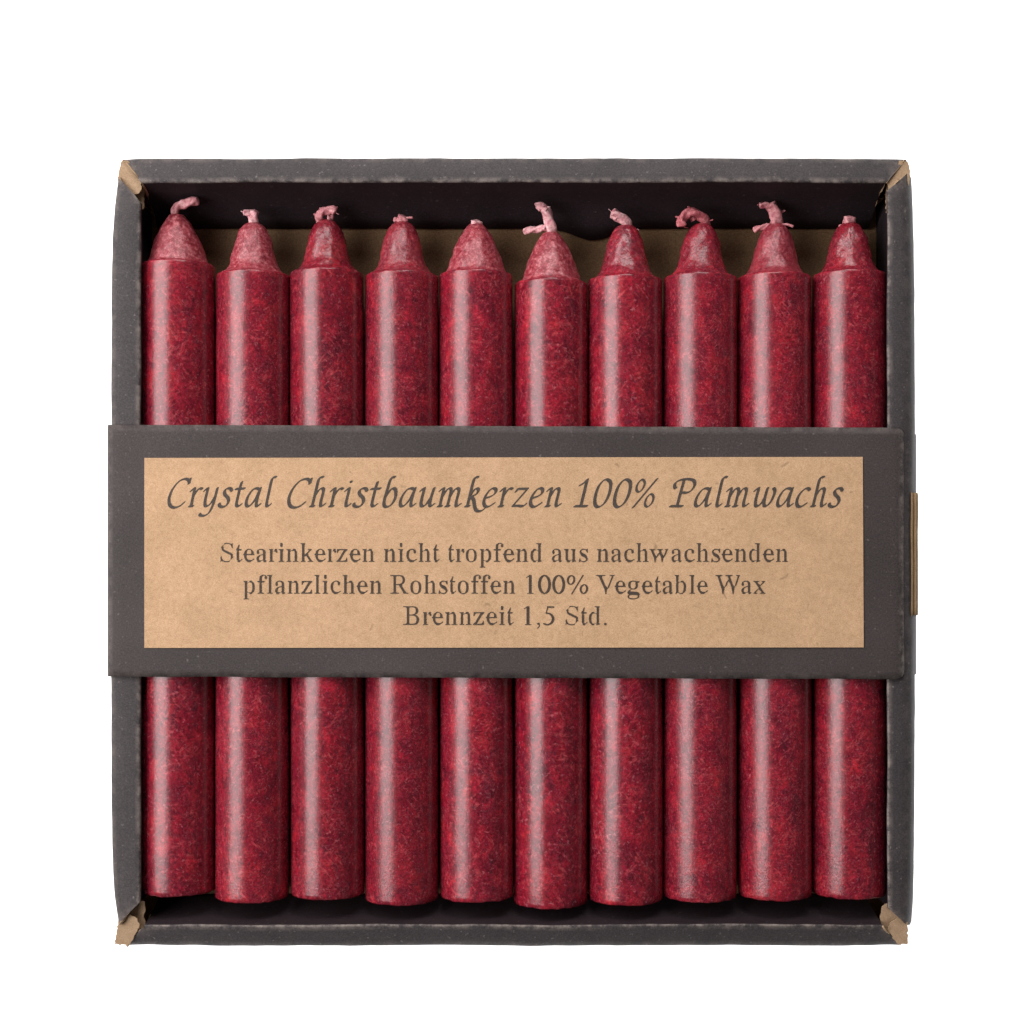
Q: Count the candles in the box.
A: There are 10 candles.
